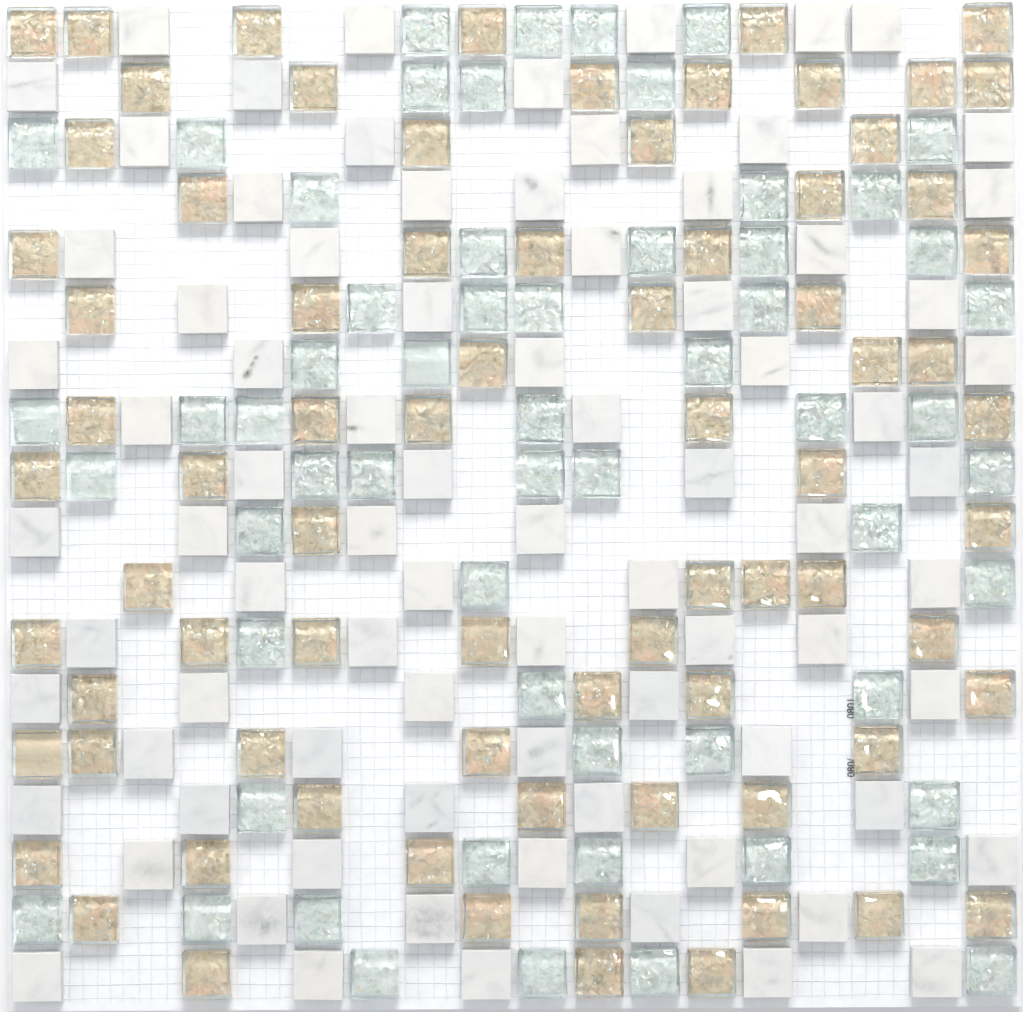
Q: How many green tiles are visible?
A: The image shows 59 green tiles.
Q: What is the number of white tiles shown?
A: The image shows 81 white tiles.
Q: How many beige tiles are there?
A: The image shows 77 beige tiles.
